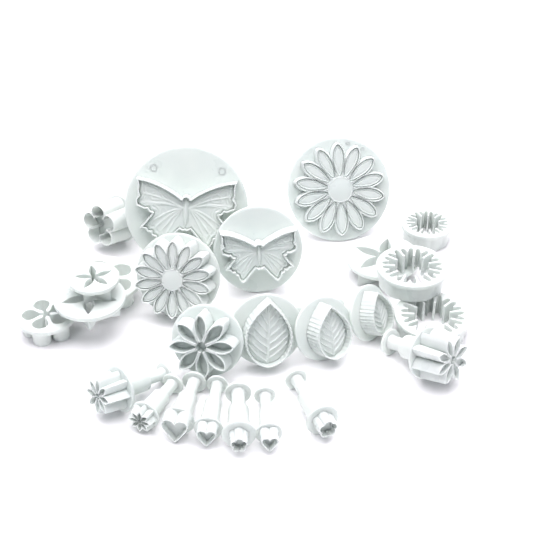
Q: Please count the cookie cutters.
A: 25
